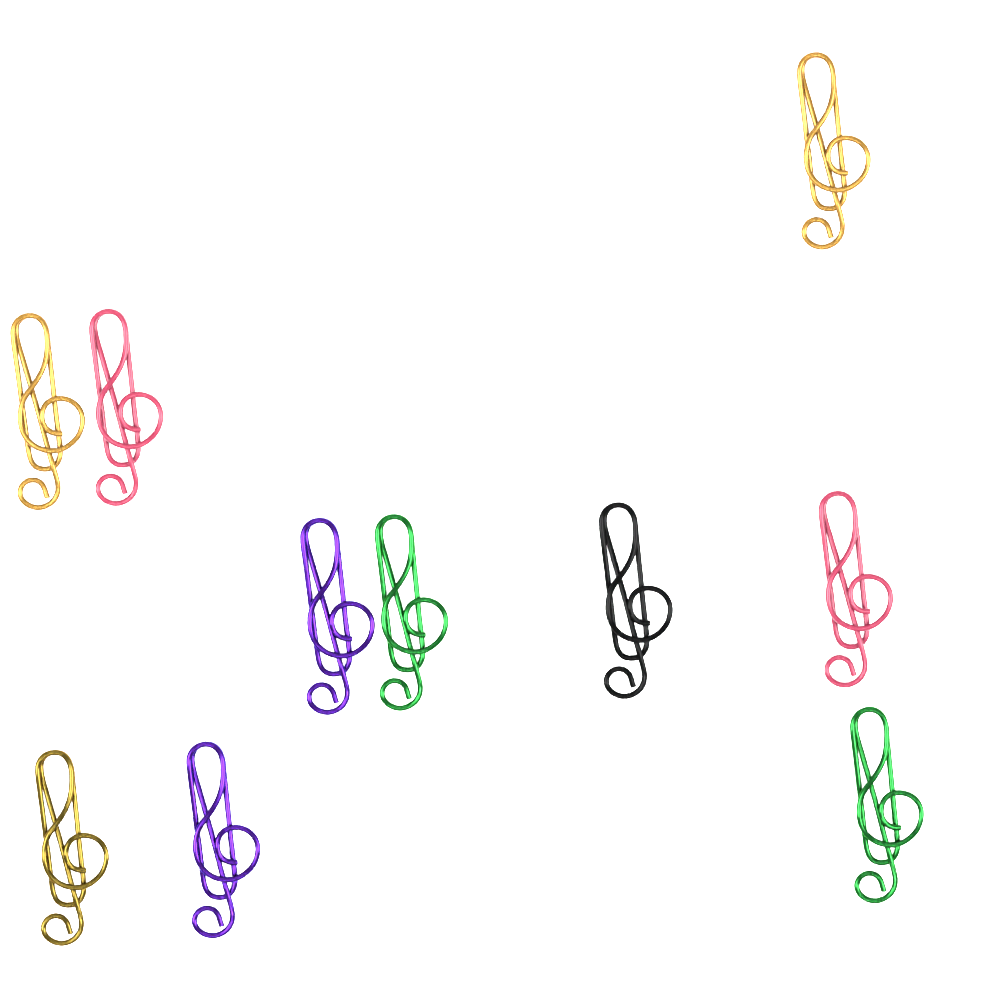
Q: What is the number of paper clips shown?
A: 10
